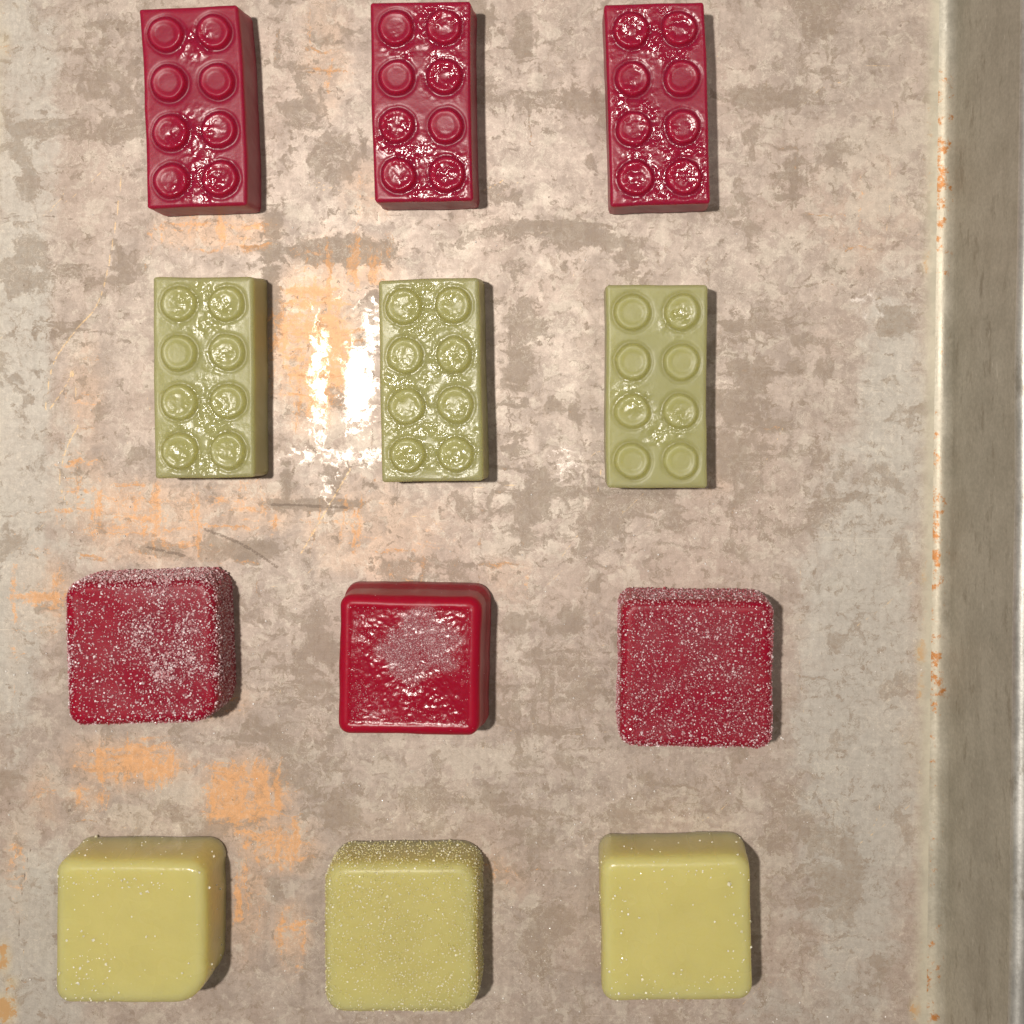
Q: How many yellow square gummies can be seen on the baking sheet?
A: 3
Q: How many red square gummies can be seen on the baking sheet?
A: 3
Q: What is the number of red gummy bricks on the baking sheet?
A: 3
